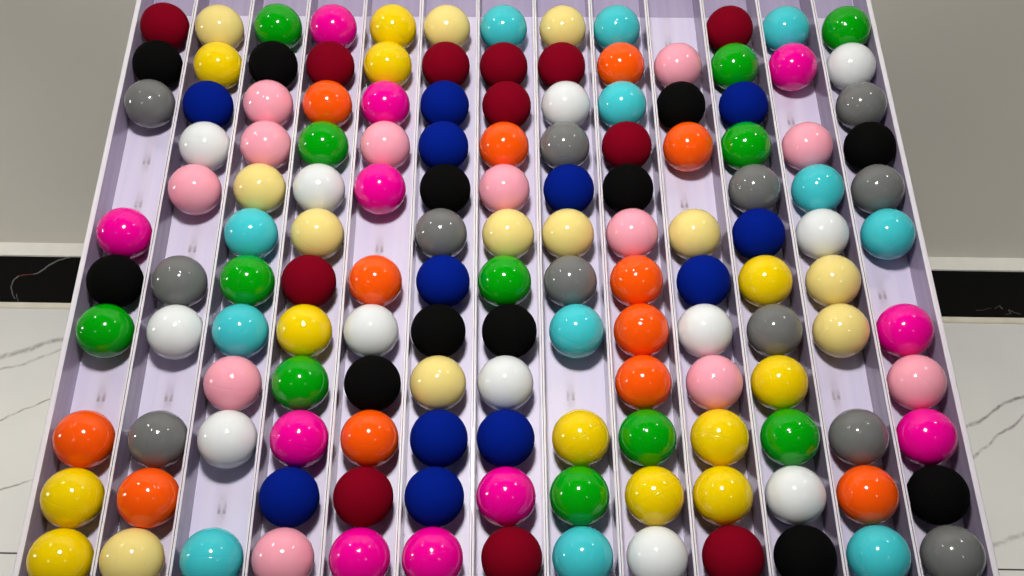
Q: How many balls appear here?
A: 143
